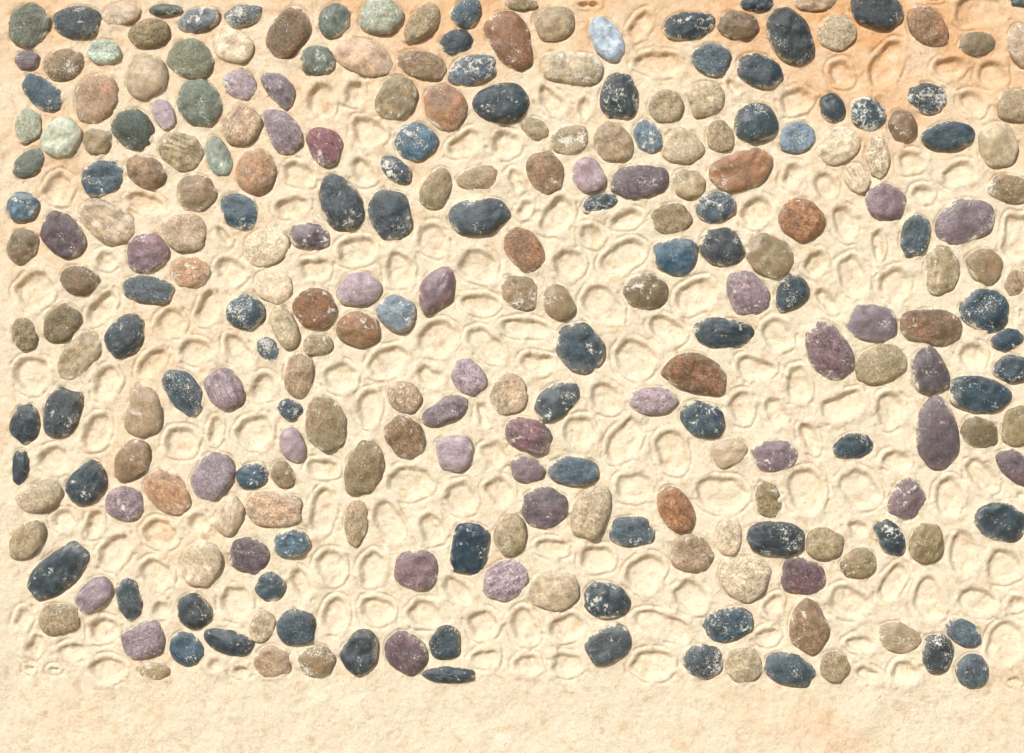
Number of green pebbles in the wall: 13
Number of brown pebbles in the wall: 113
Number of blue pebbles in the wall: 84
